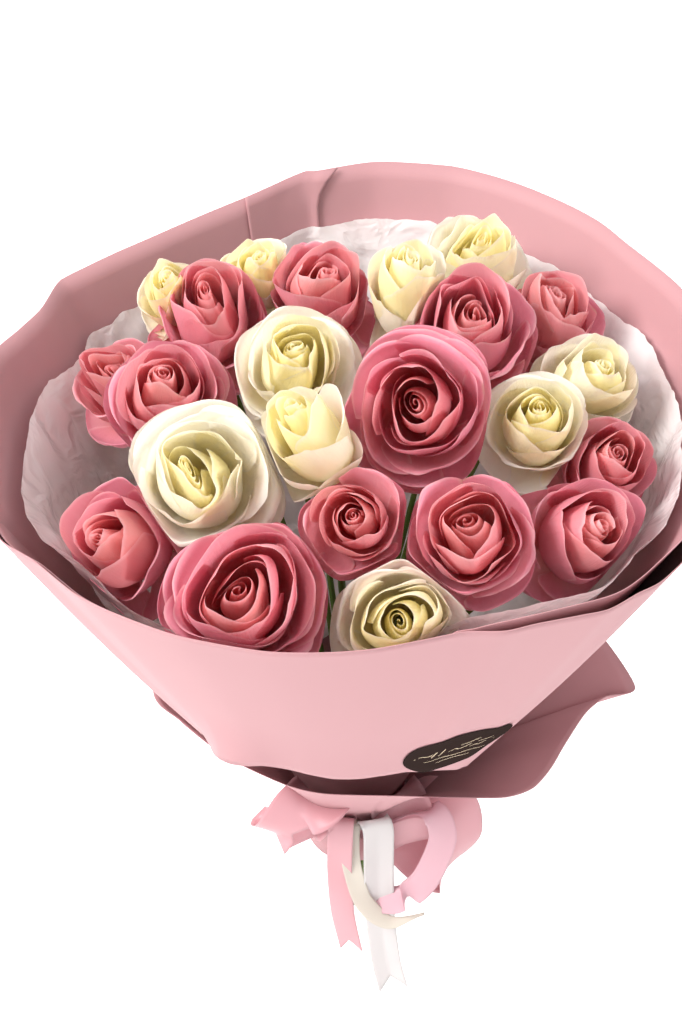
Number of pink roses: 13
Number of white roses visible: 10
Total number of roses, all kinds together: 23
